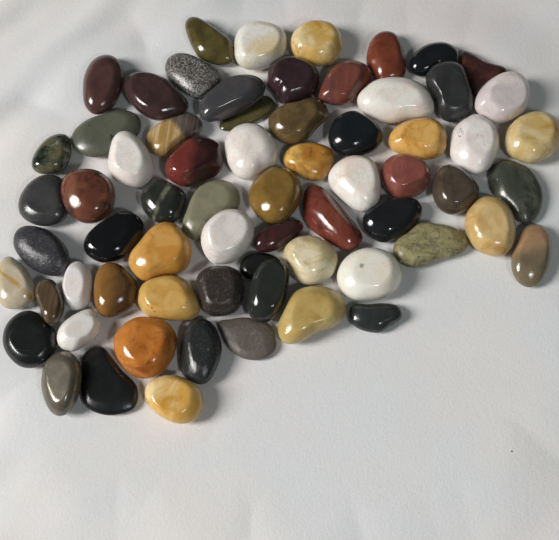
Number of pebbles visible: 67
